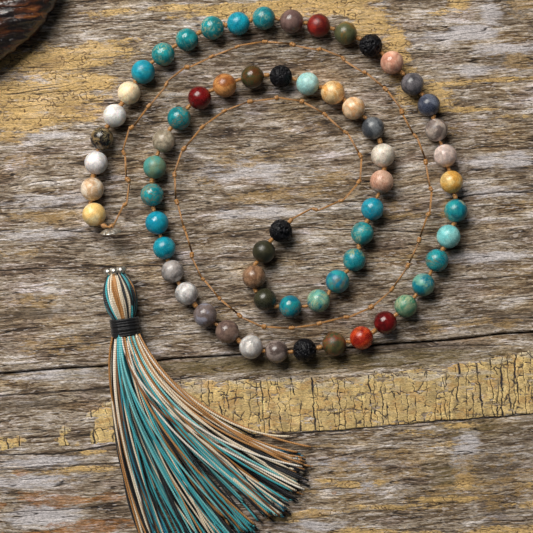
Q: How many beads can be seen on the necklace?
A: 63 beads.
